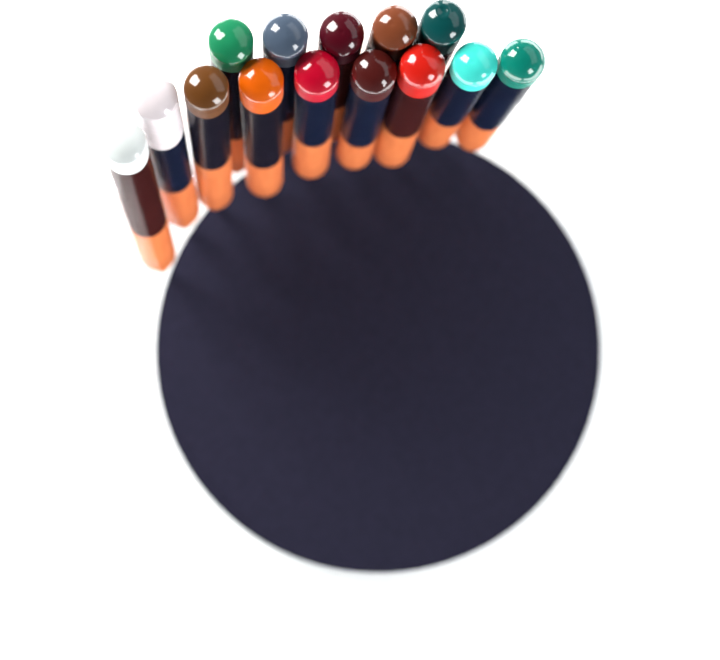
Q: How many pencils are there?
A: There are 14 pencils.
